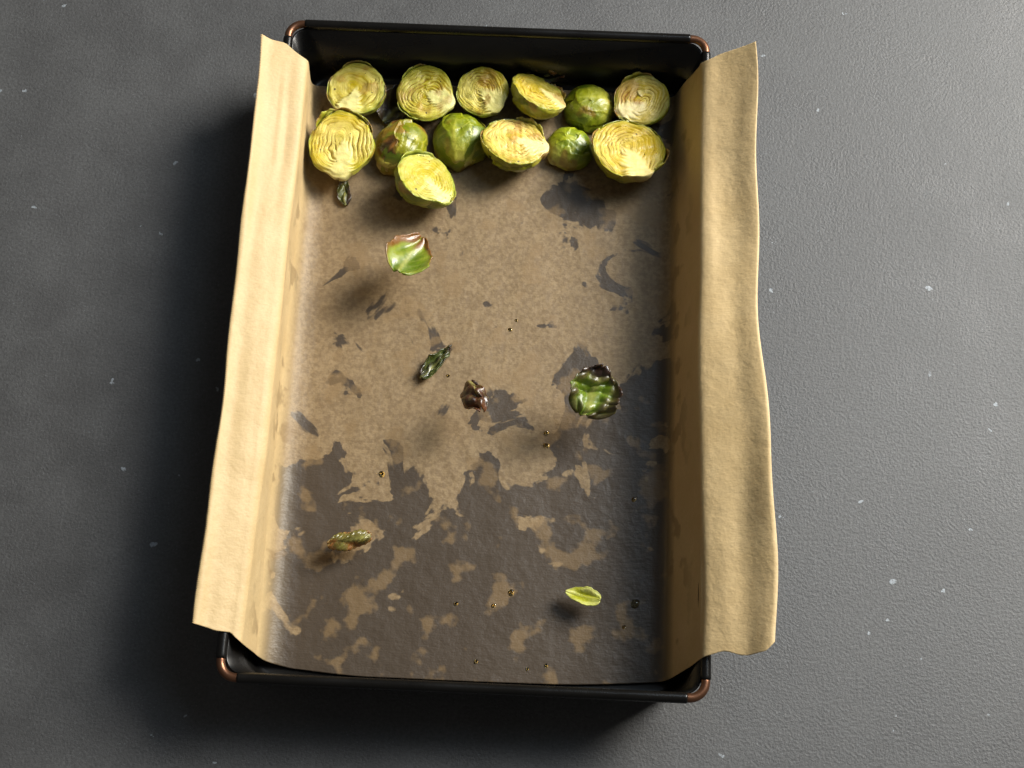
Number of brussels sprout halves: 13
